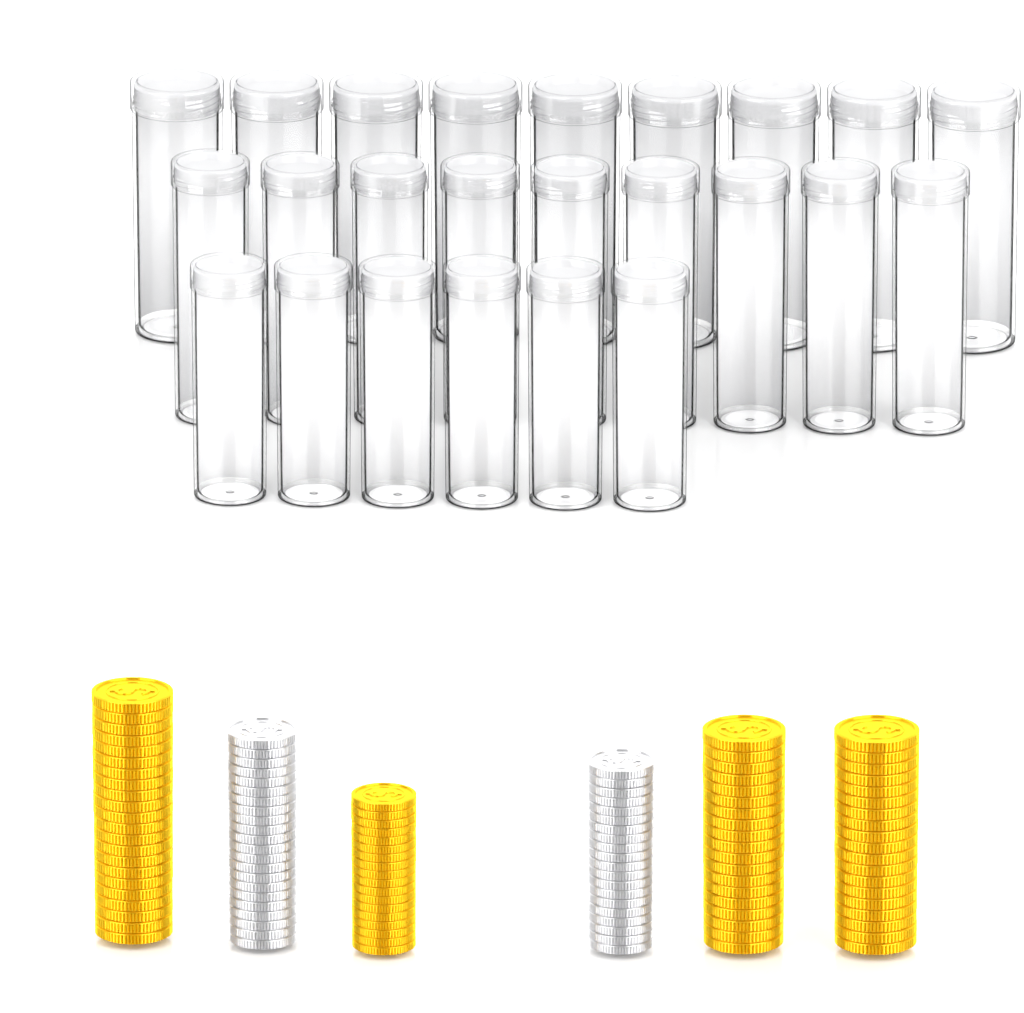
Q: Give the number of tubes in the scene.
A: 24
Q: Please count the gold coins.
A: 78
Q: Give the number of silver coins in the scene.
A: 42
